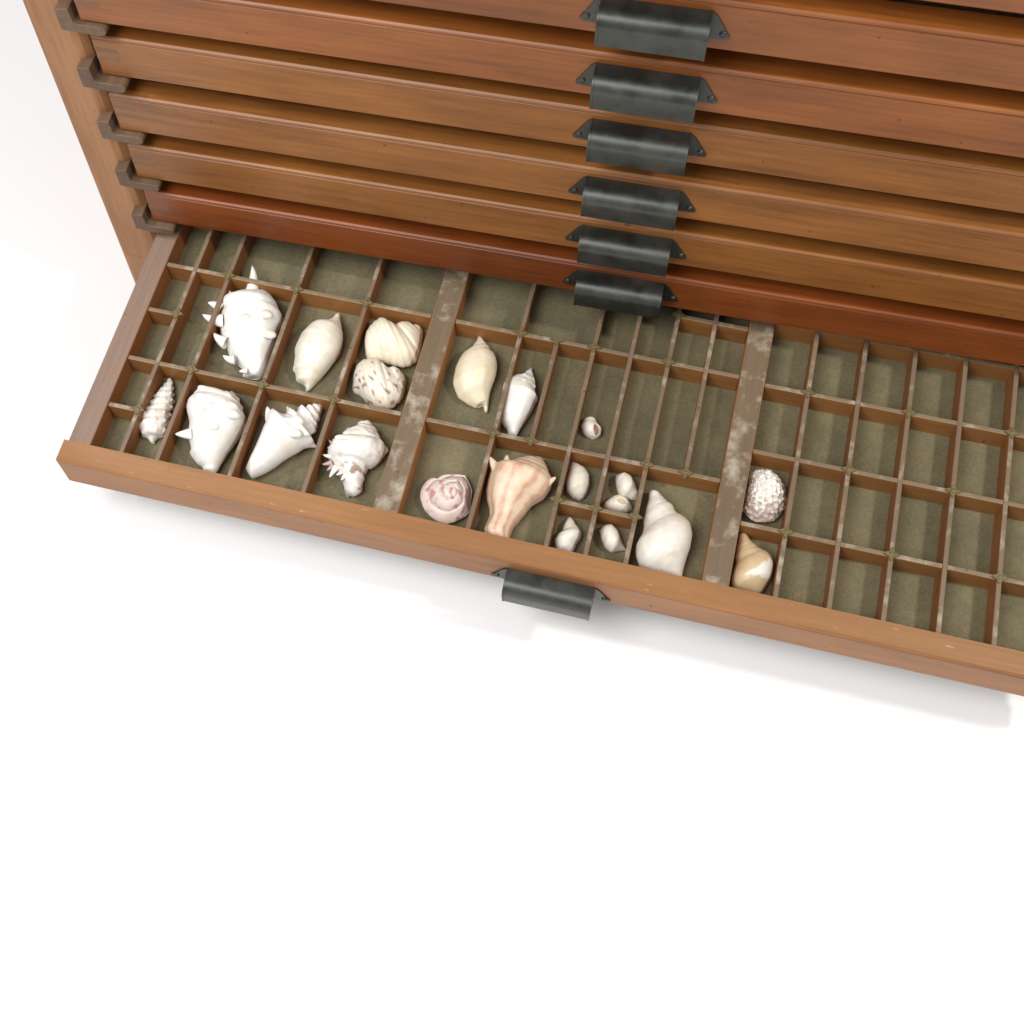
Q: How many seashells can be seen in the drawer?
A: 21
